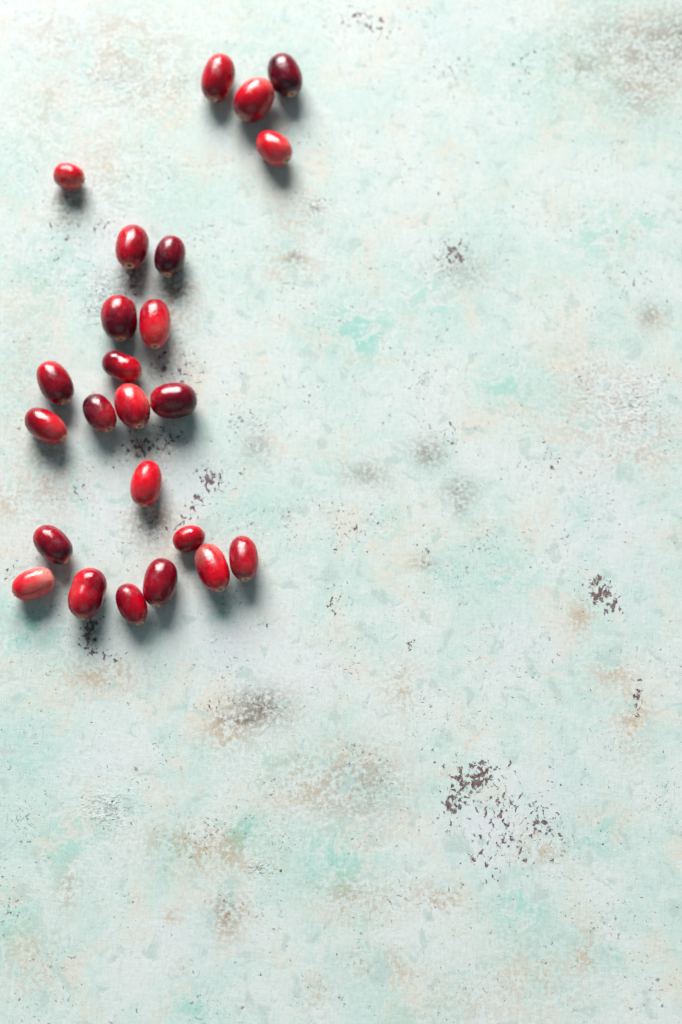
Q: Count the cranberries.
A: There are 24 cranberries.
